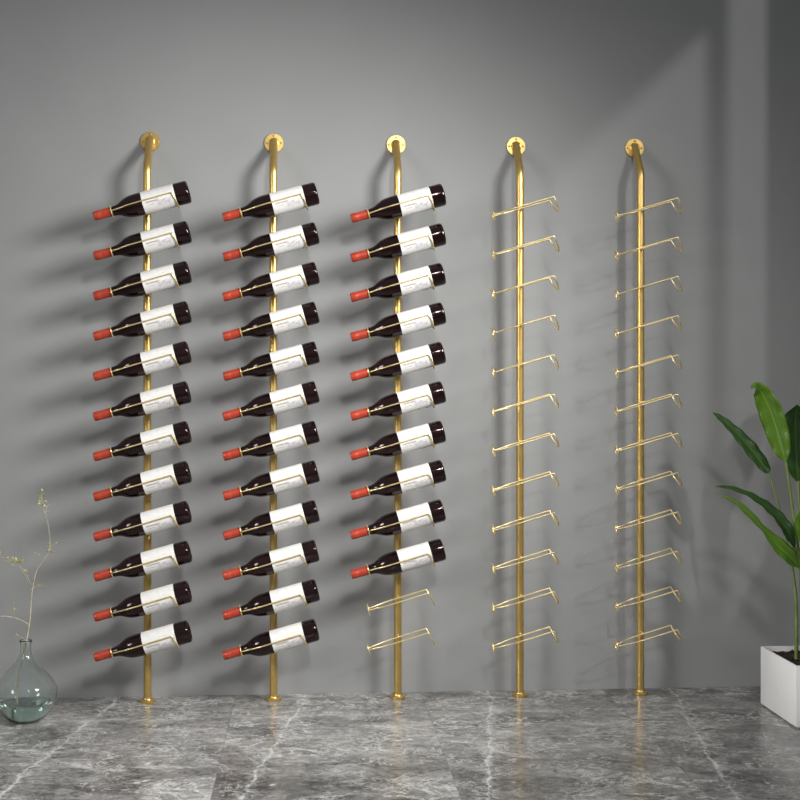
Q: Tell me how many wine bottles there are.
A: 34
